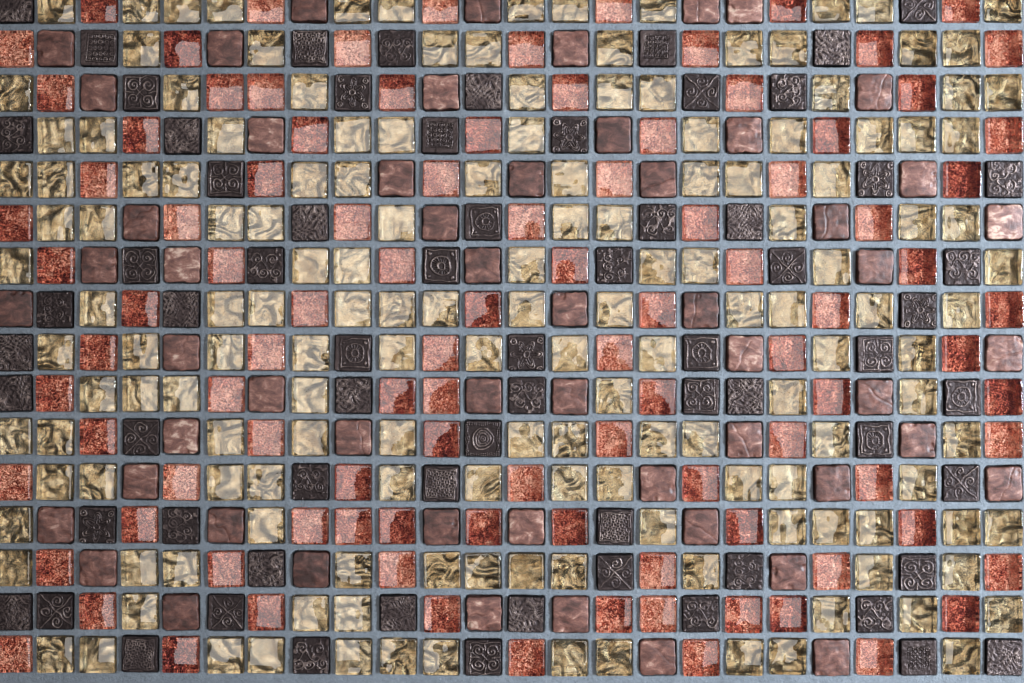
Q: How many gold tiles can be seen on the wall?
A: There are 158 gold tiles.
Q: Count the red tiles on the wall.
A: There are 102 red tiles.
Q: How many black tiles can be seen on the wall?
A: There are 68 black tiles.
